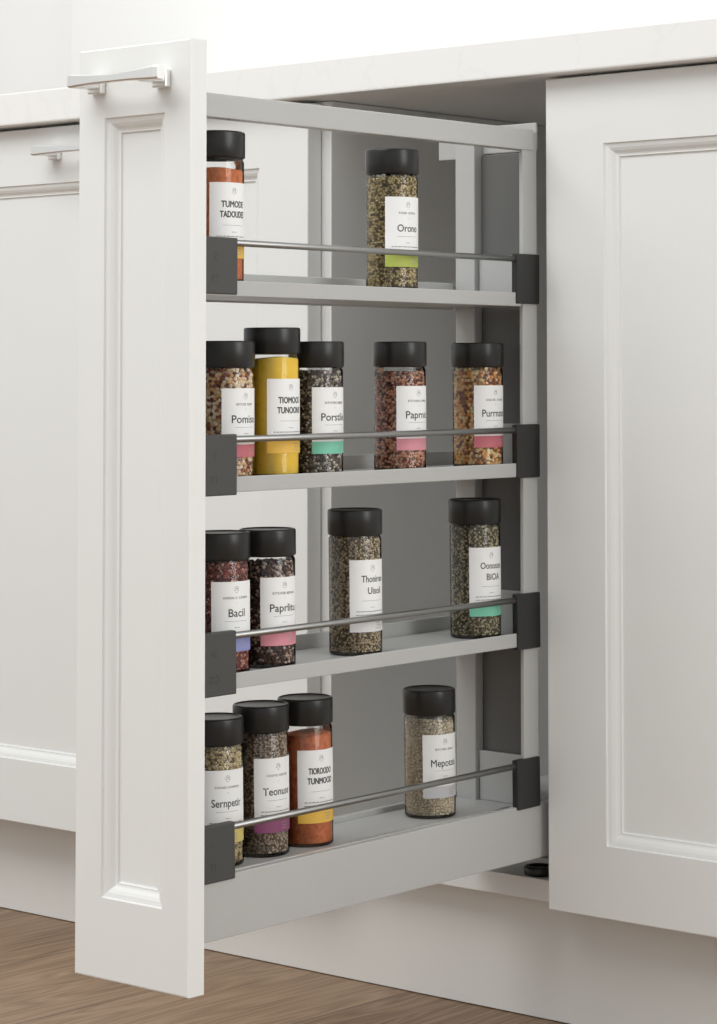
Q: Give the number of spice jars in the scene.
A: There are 15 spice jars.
